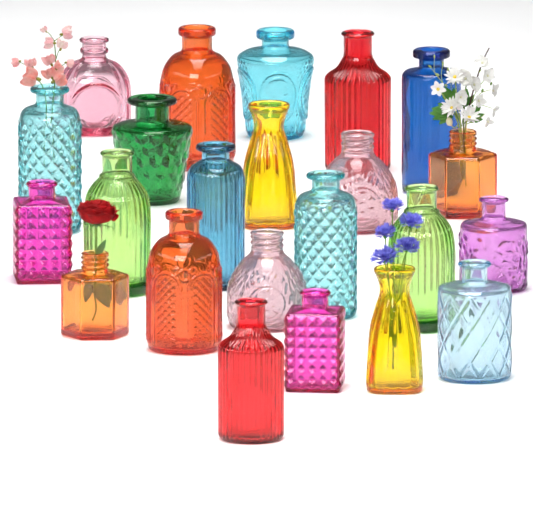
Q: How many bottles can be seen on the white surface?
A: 23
